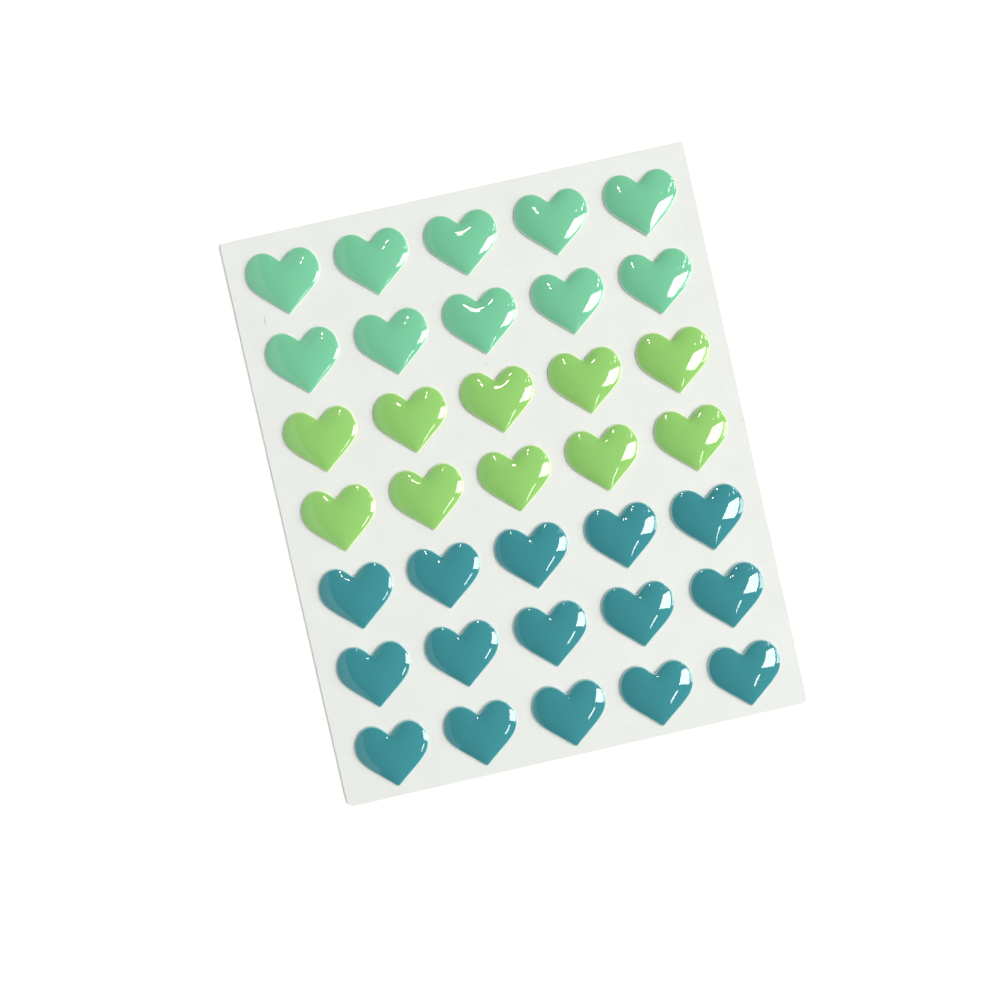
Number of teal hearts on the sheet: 15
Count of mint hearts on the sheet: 10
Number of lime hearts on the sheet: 10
